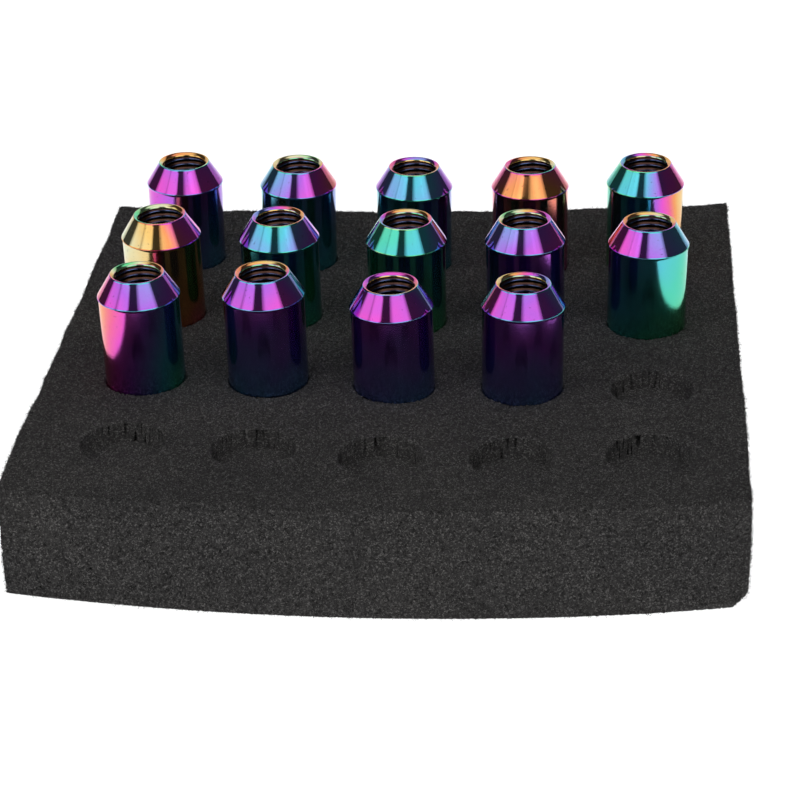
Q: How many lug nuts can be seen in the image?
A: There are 14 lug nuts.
